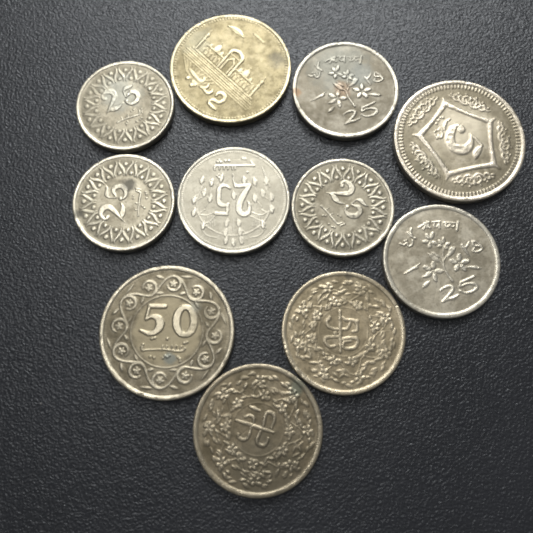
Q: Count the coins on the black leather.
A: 11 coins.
